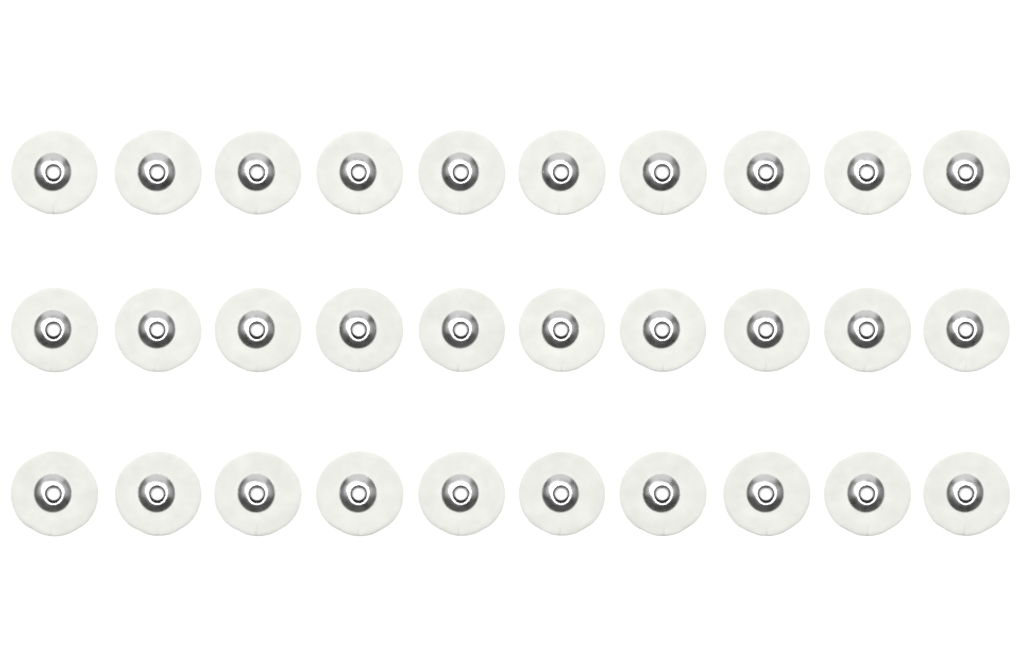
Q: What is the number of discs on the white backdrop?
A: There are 30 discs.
